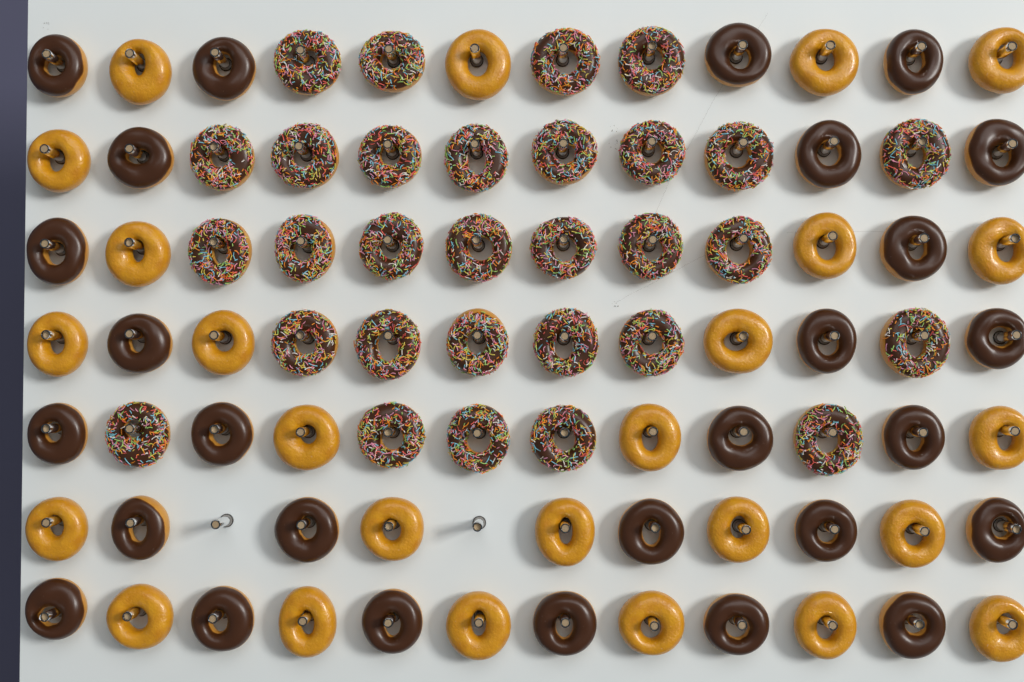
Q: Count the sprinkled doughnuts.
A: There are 30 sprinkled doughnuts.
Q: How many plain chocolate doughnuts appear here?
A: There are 27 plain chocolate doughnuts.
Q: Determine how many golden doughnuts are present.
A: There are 25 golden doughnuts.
